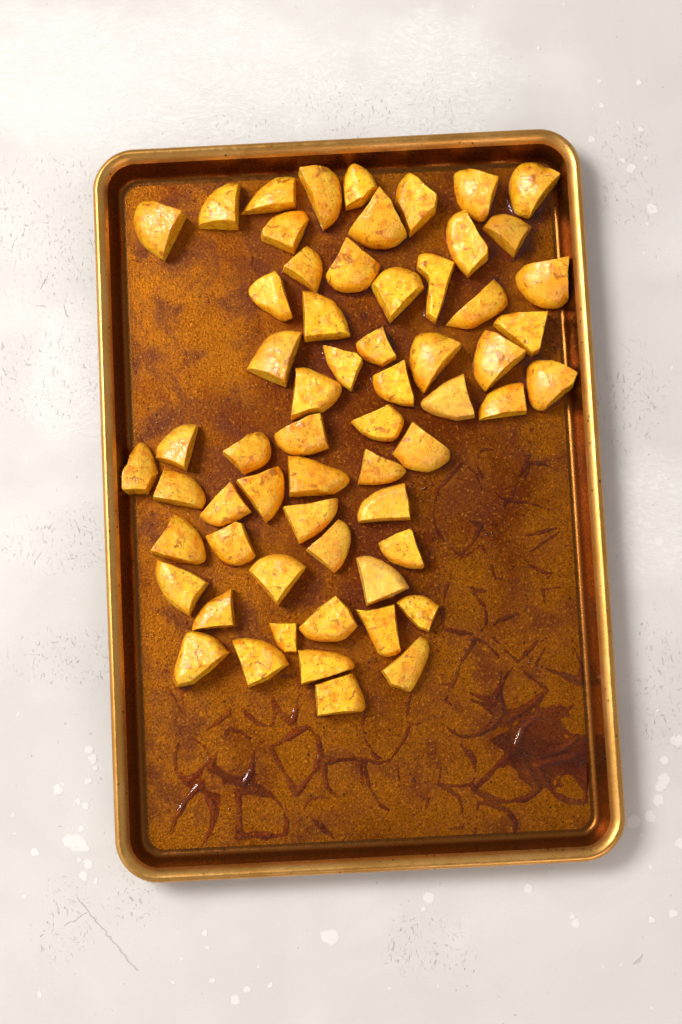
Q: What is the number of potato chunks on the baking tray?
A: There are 61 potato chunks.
